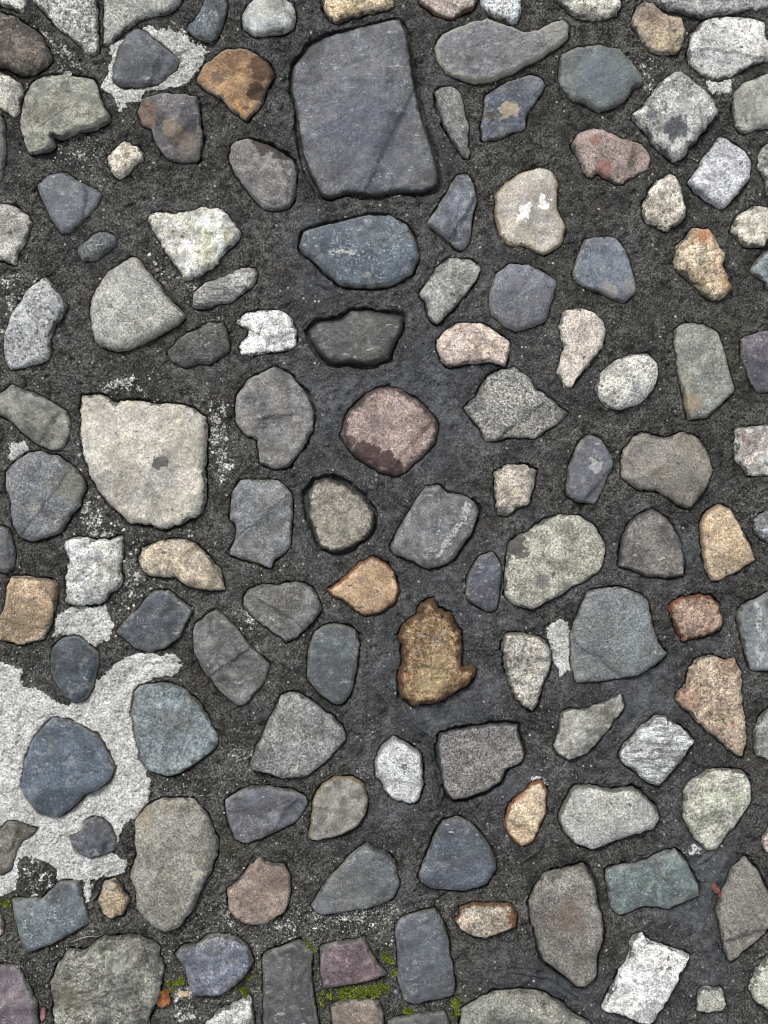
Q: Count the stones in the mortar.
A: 130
